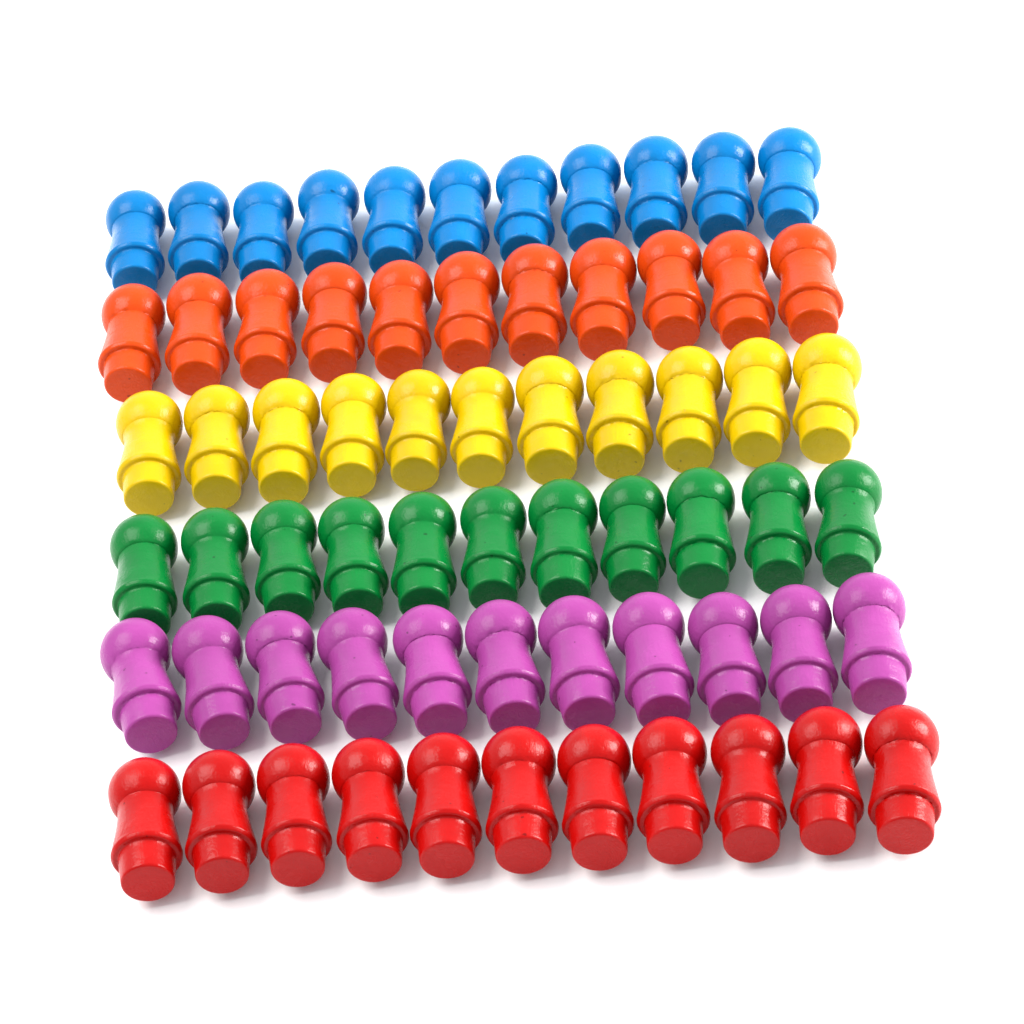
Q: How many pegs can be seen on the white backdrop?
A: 66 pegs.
